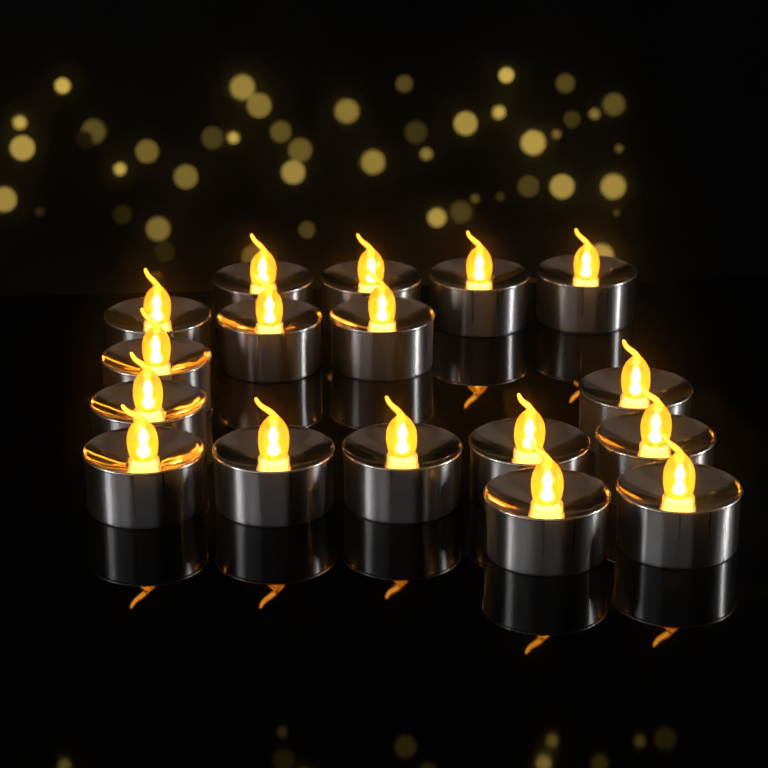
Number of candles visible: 17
